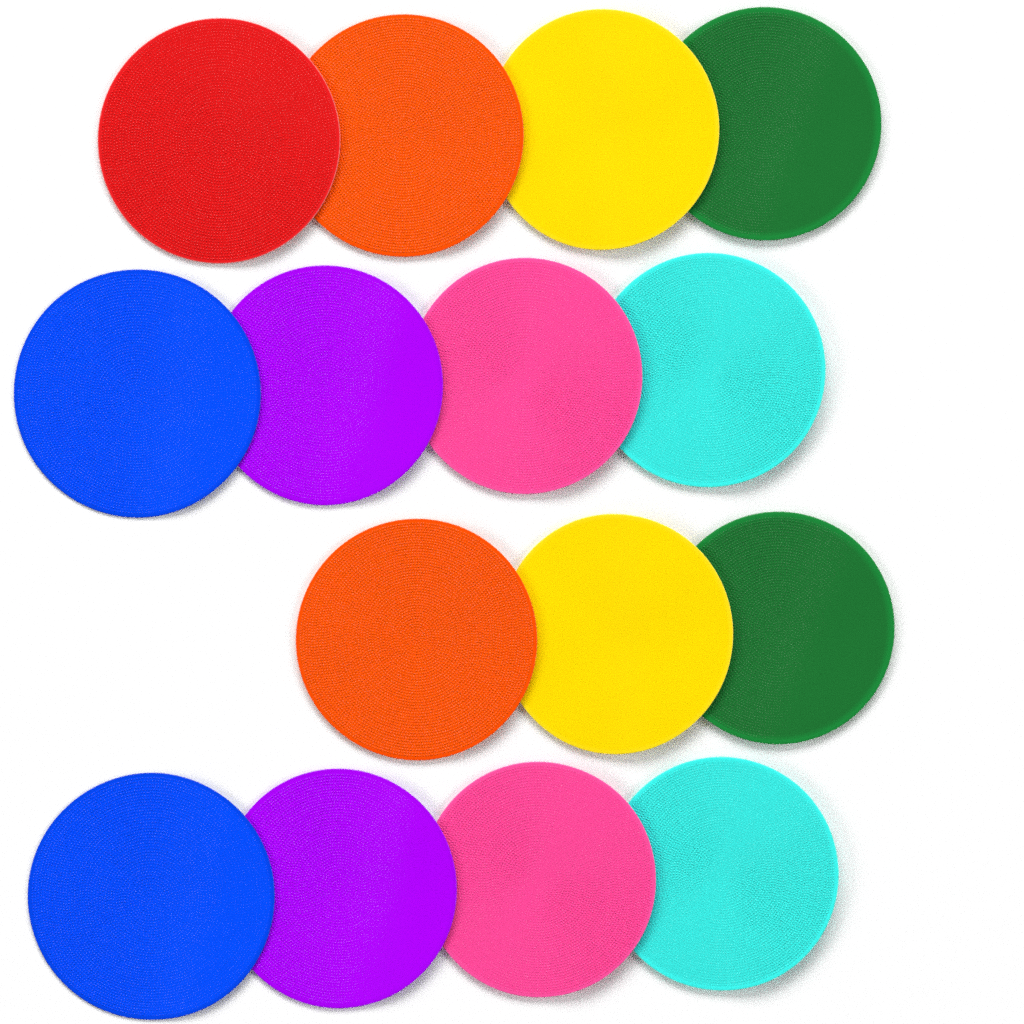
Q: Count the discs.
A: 15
